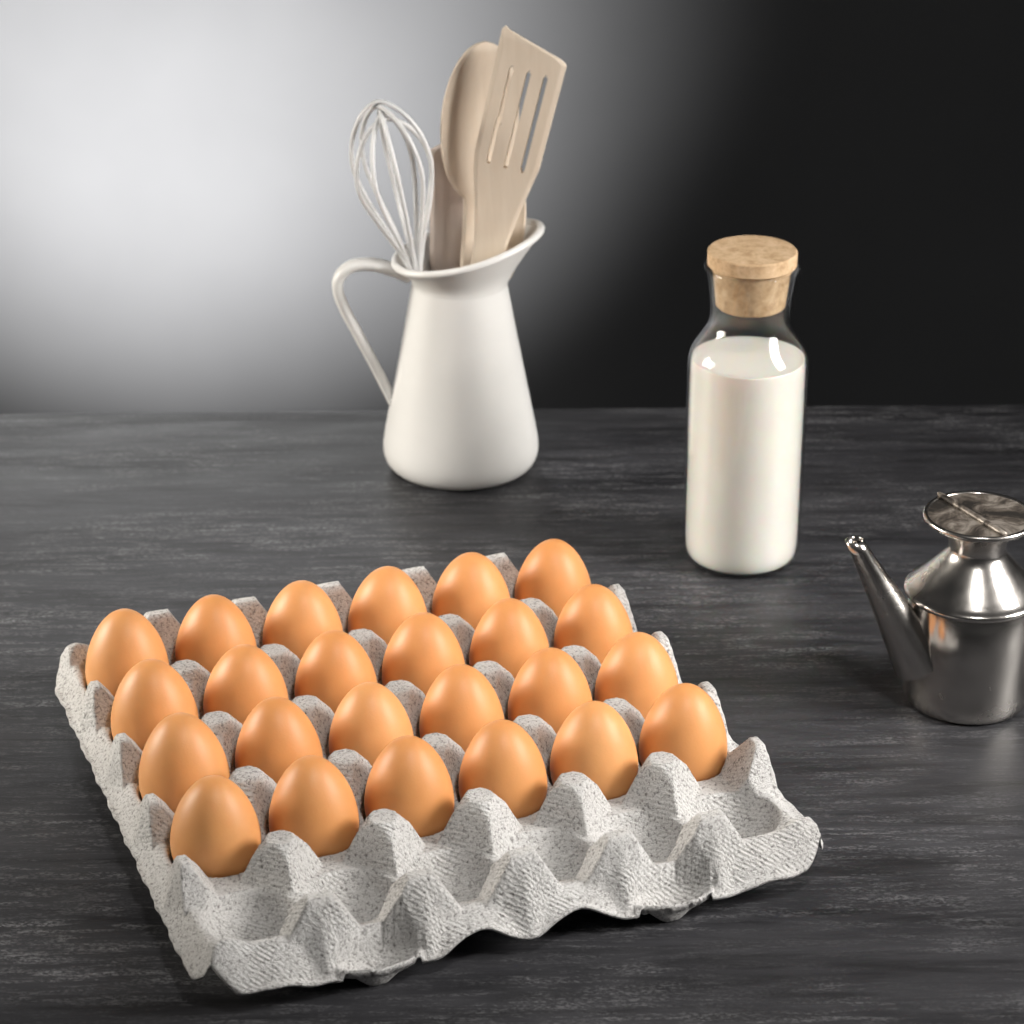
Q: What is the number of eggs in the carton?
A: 24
